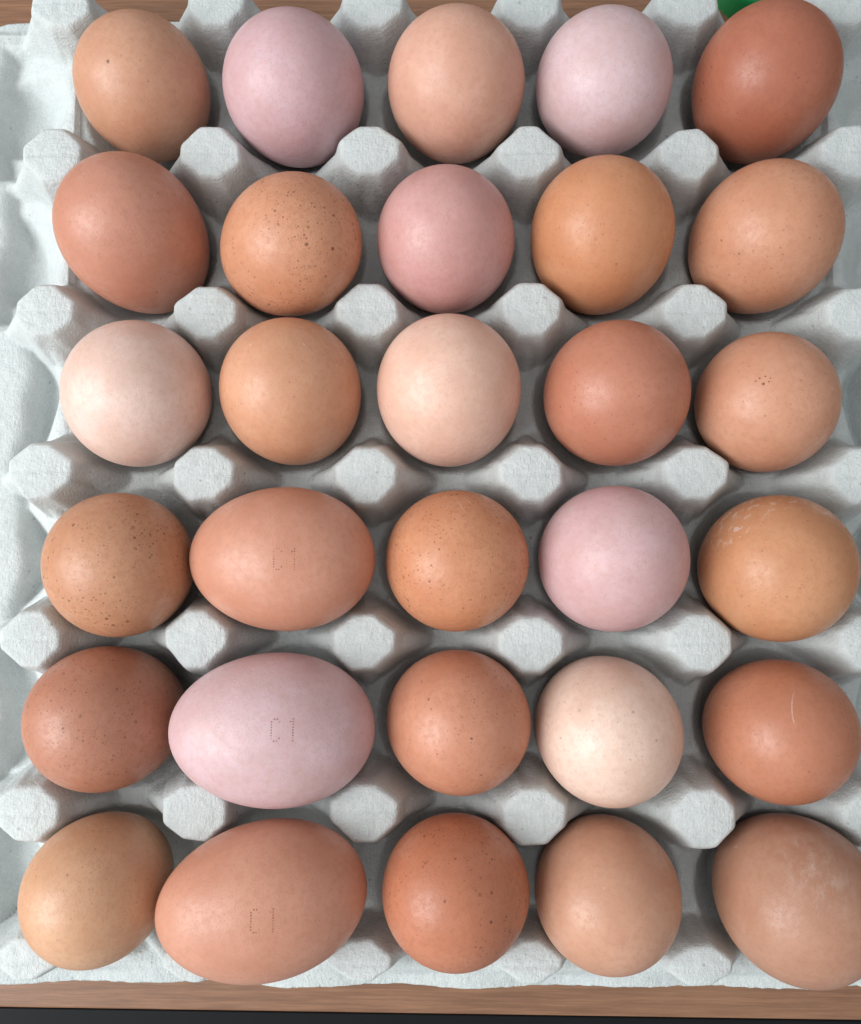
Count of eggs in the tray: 30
